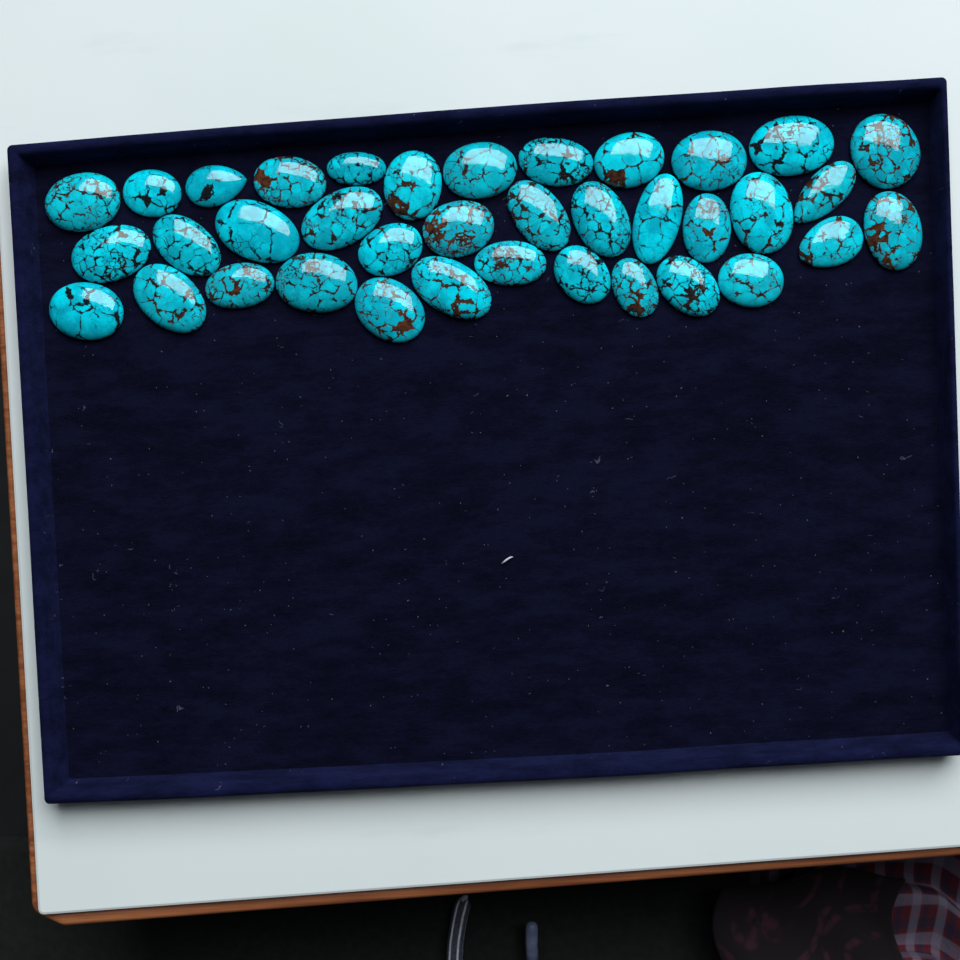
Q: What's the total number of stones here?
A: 37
